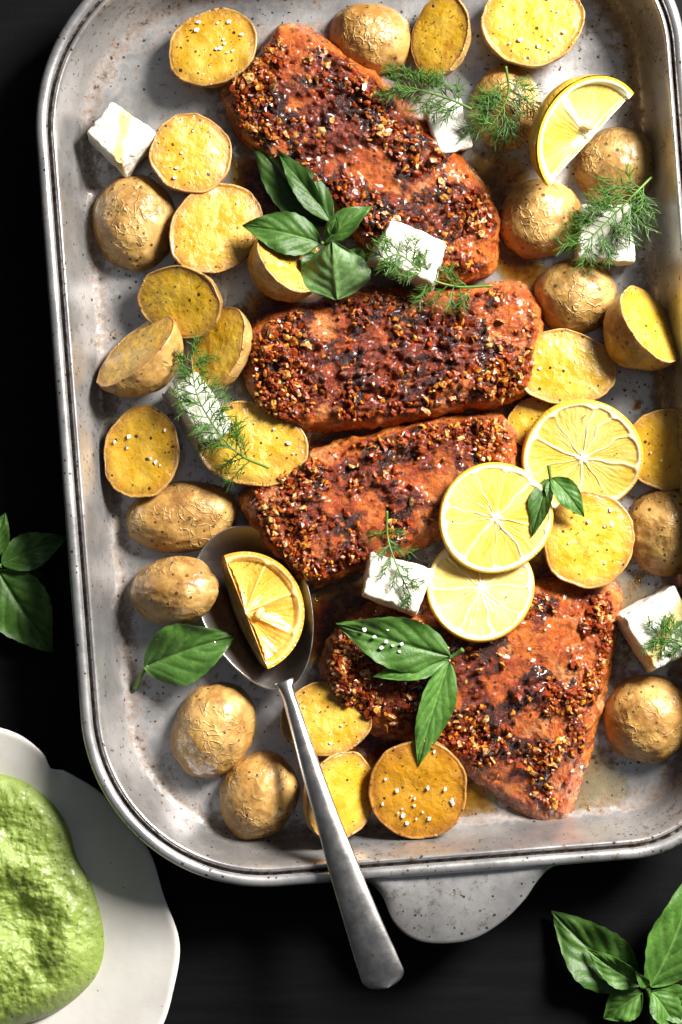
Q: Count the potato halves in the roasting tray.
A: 31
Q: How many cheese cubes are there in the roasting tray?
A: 7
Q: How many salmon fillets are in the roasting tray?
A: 4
